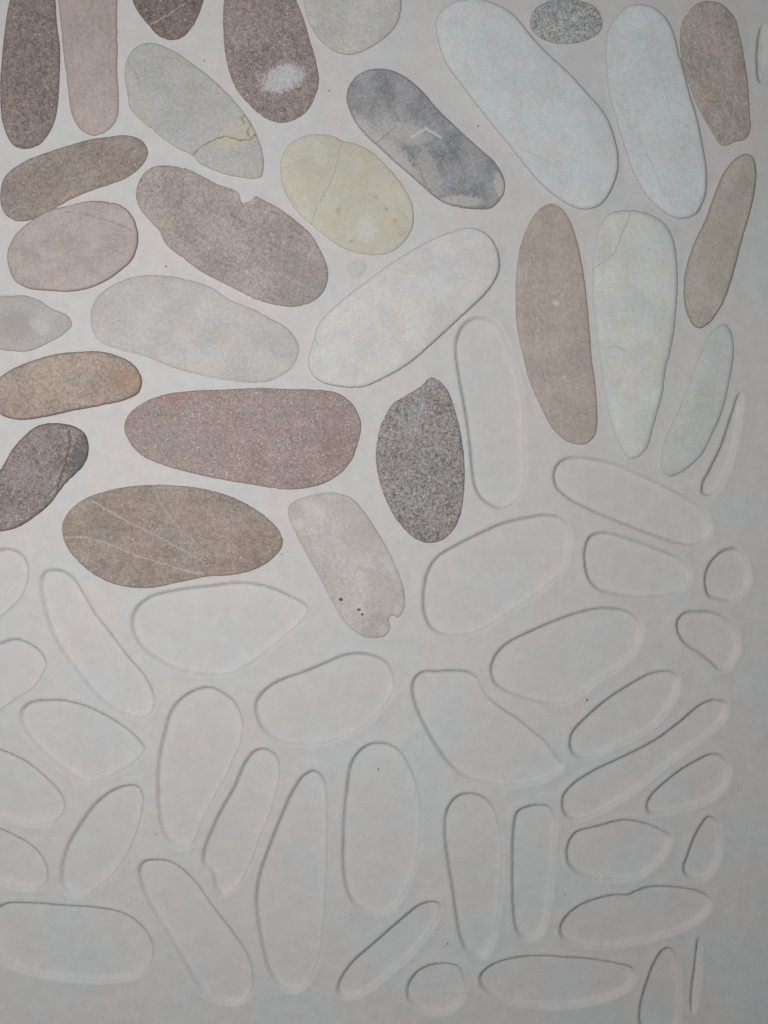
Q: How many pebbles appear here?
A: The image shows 28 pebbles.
